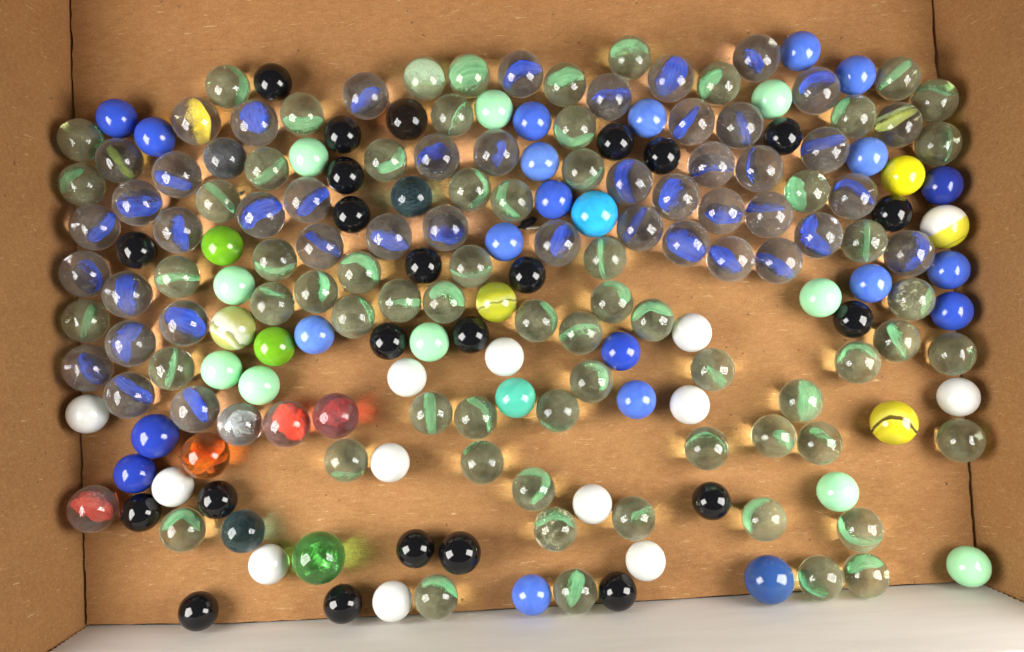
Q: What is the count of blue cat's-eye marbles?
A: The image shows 42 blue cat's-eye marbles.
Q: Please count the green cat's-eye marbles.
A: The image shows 65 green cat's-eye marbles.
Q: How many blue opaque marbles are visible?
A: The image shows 22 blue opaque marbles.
